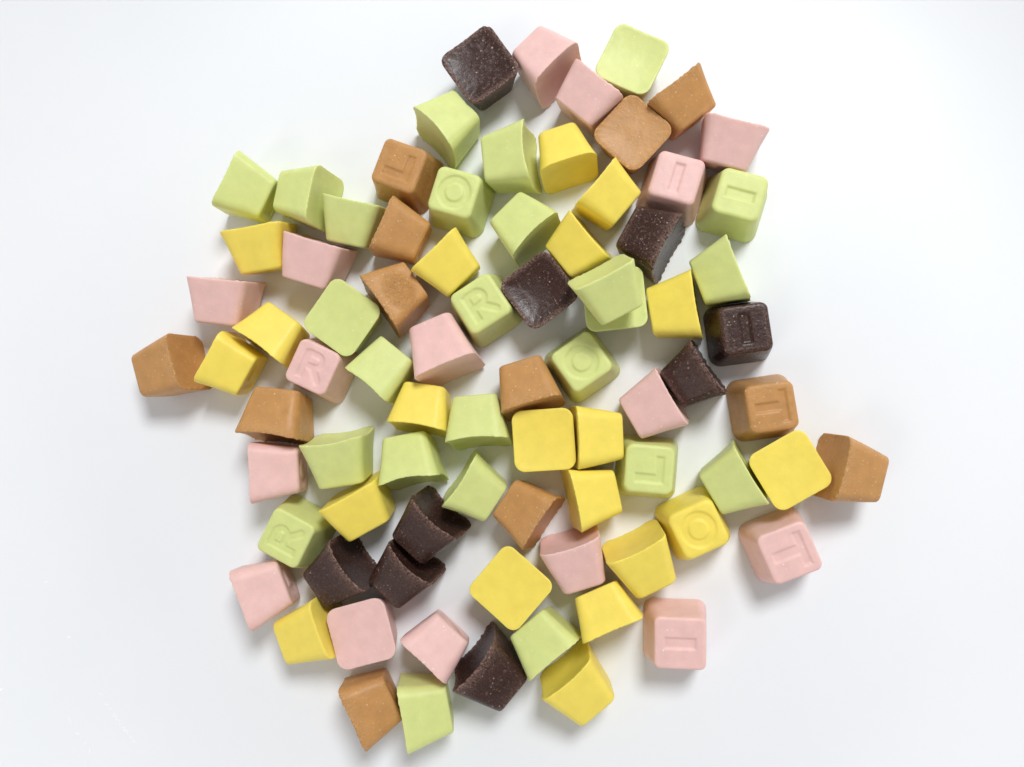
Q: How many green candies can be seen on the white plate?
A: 25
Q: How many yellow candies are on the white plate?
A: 20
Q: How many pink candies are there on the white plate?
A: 16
